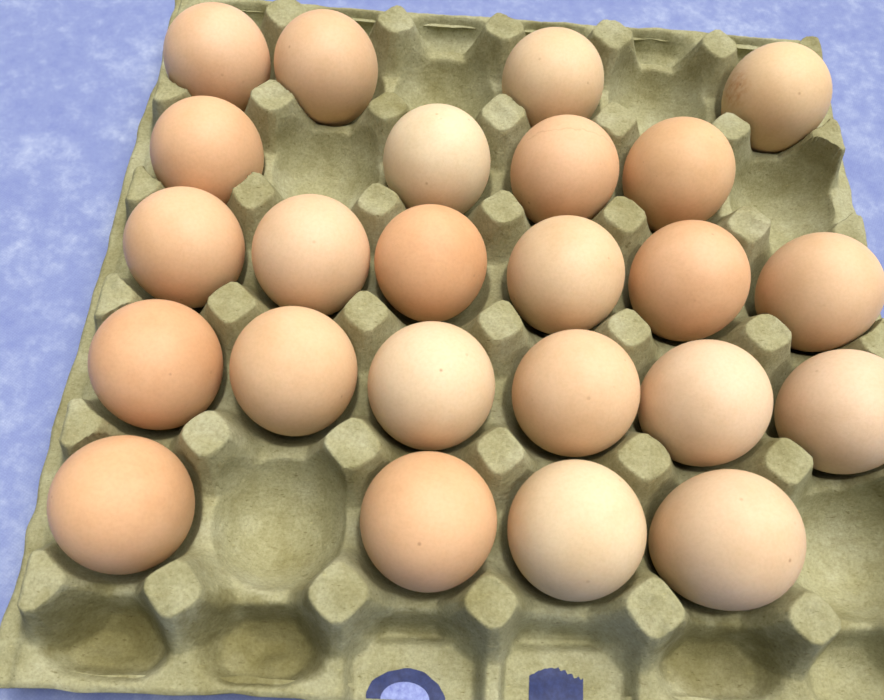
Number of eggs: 24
